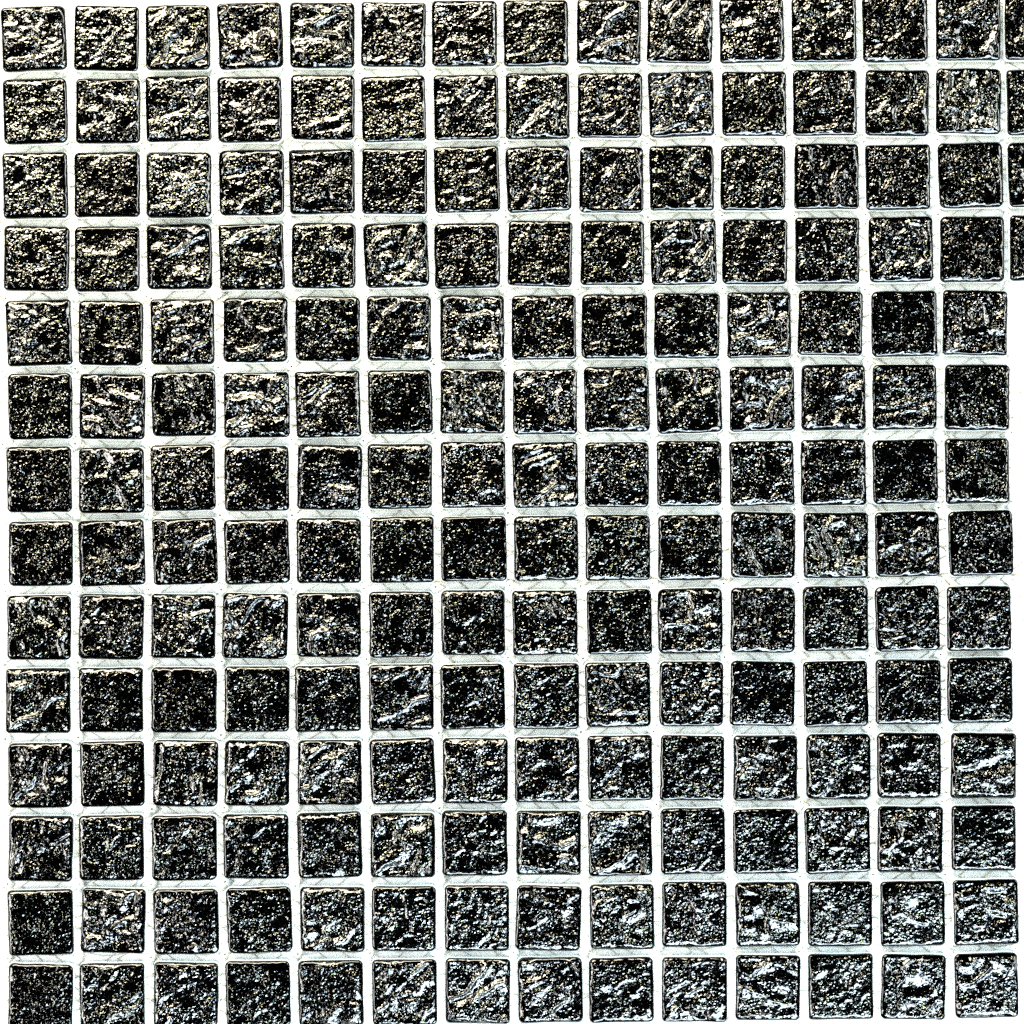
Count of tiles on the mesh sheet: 200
